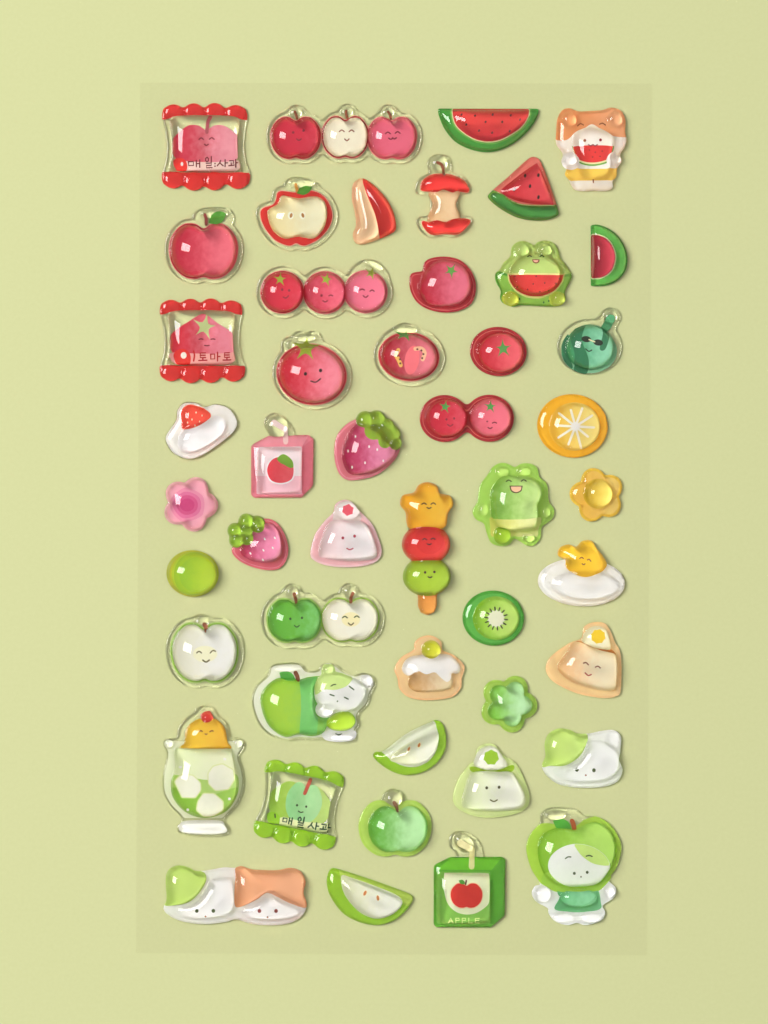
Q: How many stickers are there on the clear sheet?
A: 48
